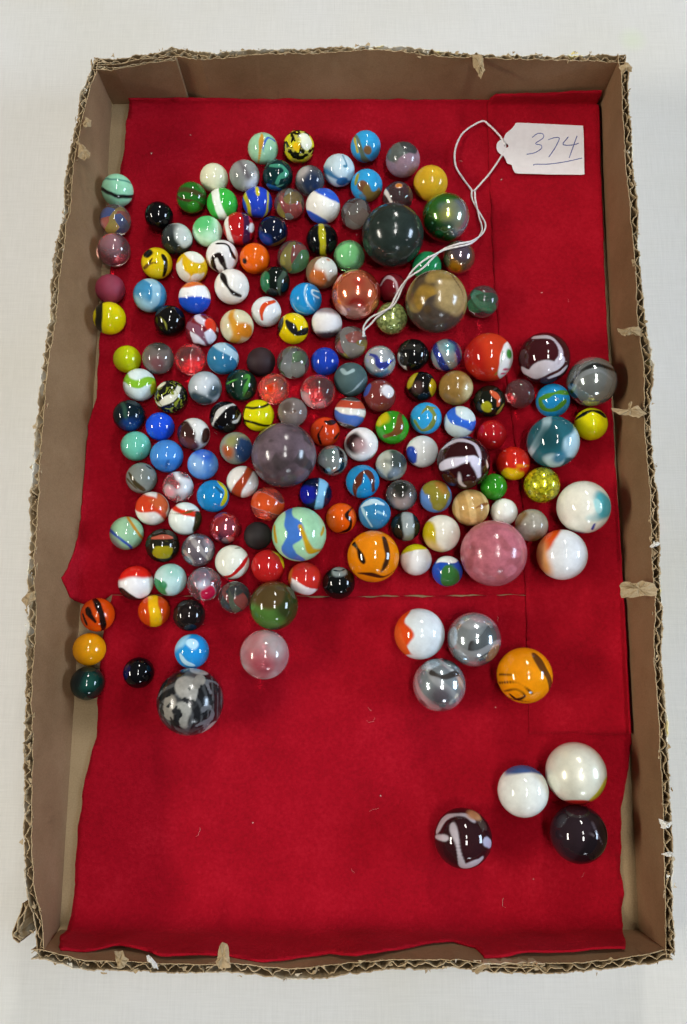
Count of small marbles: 140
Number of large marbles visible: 26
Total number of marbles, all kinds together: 166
